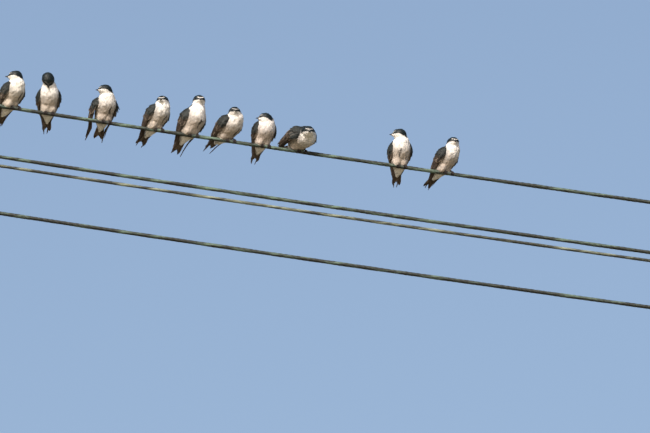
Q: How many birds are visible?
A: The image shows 10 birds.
